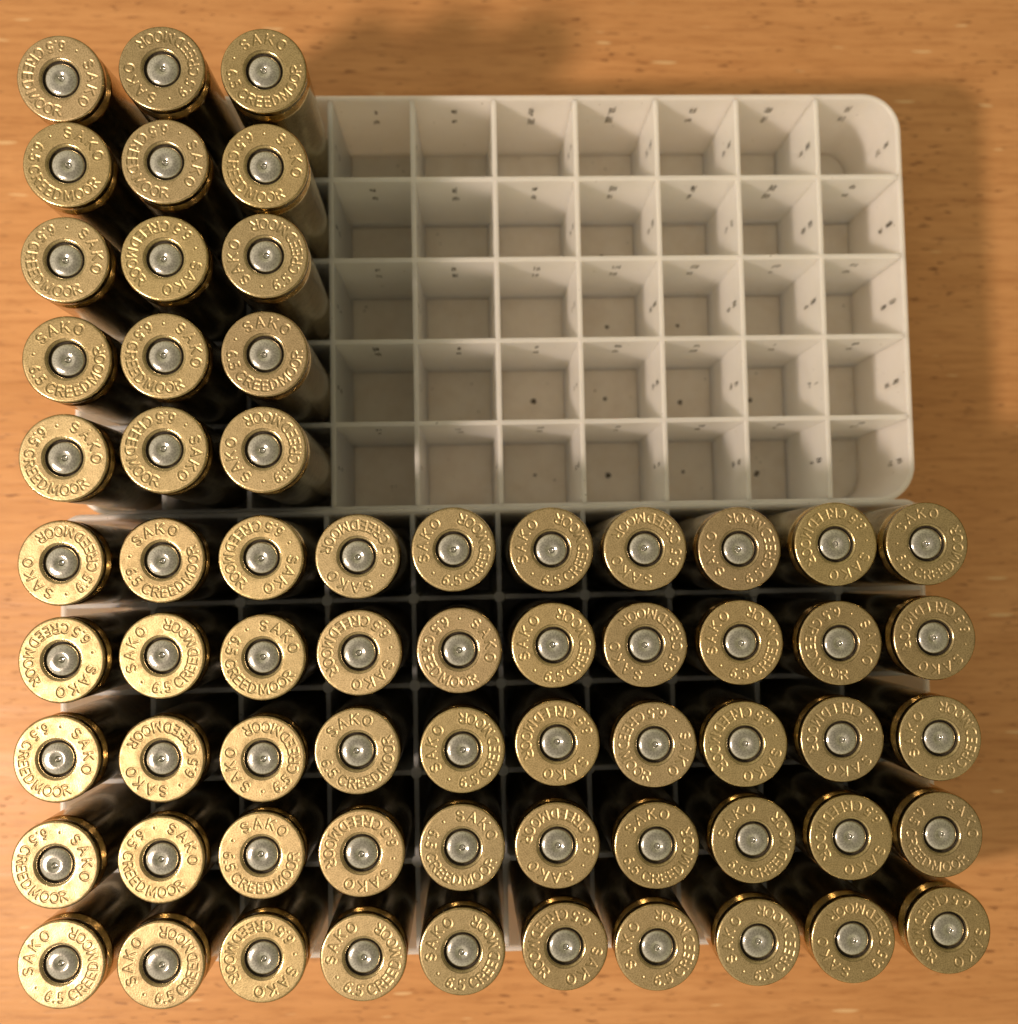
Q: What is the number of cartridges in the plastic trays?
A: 65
